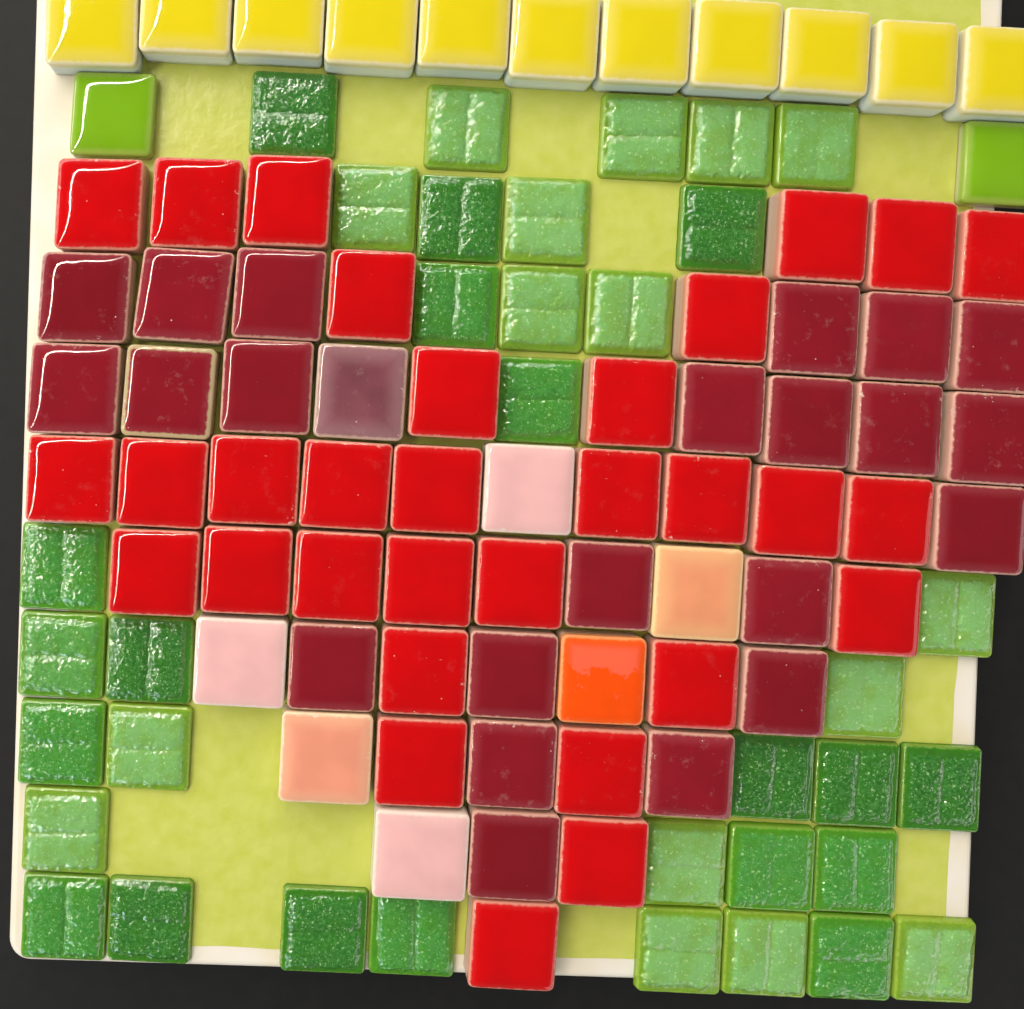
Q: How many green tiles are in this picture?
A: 37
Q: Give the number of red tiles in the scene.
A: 31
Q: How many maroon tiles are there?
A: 22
